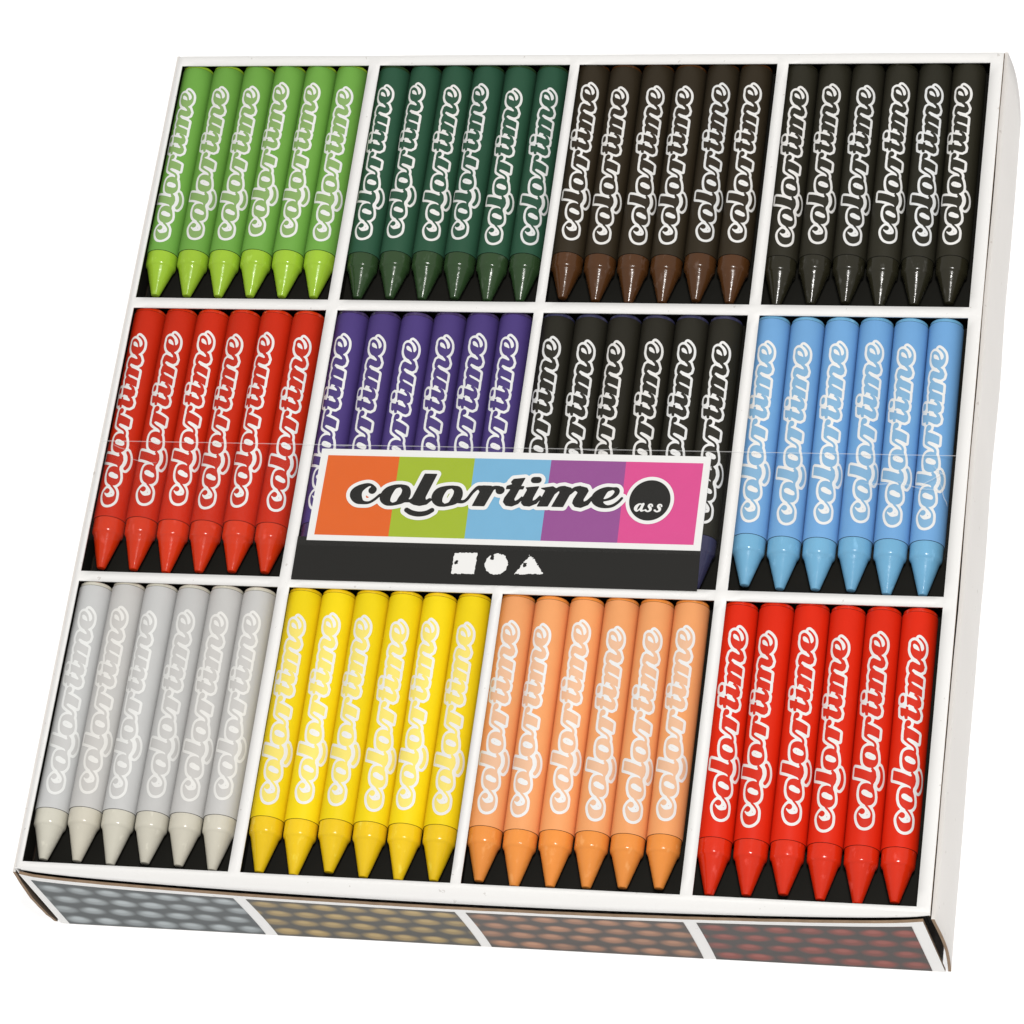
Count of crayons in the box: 72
